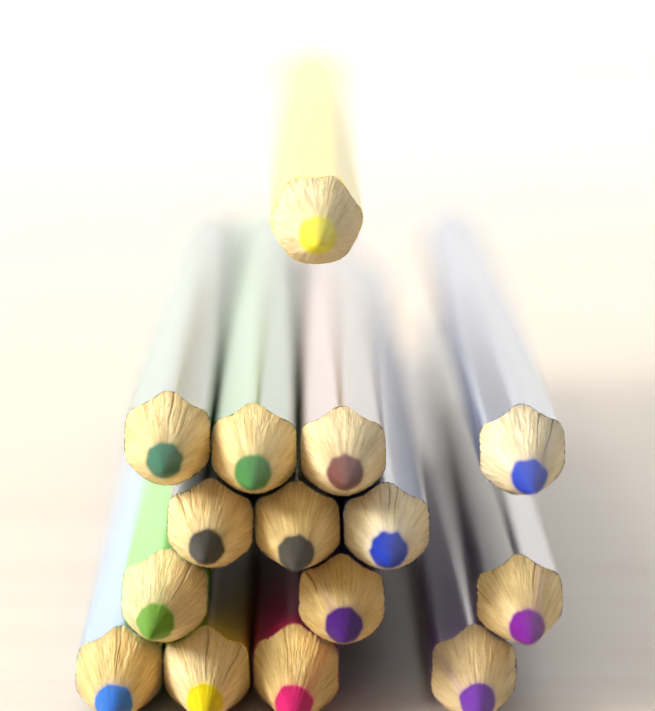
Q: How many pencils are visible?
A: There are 15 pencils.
